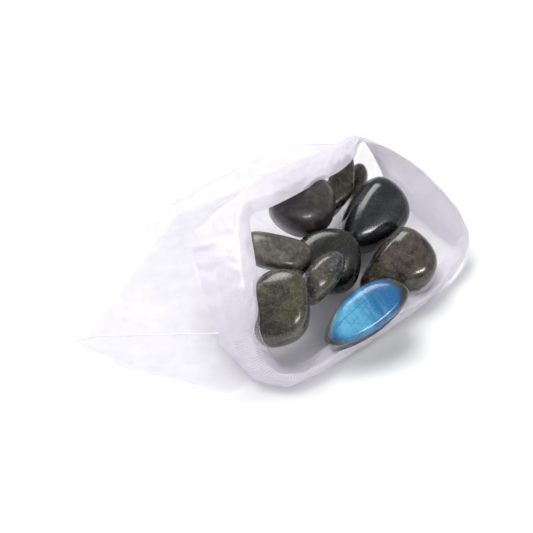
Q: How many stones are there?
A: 10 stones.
